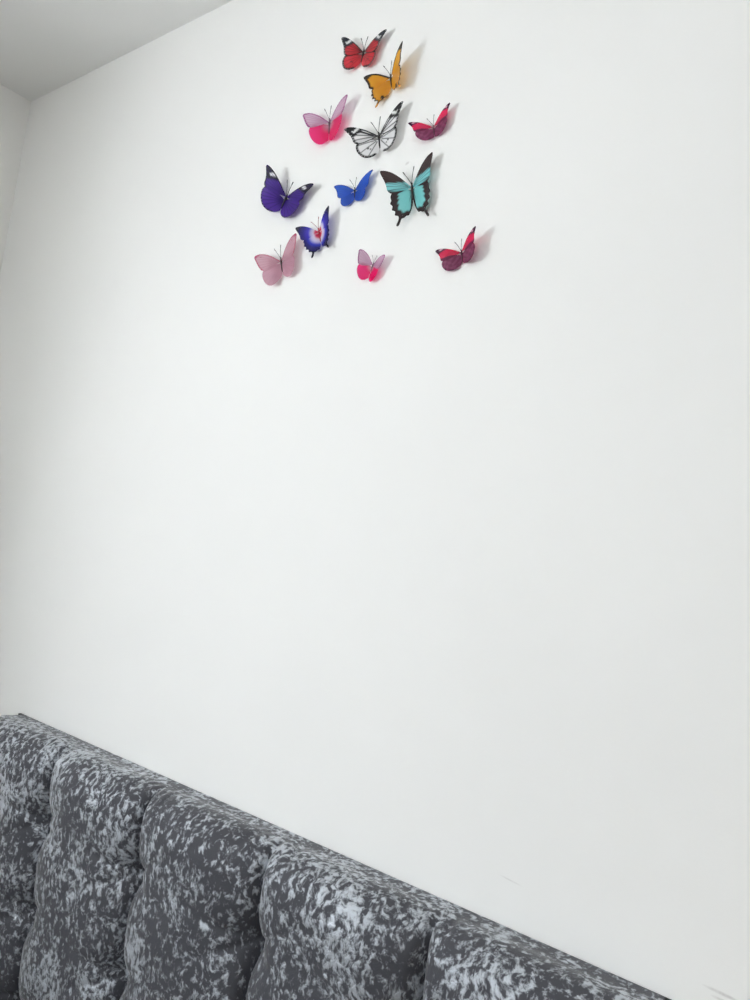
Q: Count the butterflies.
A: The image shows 12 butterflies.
